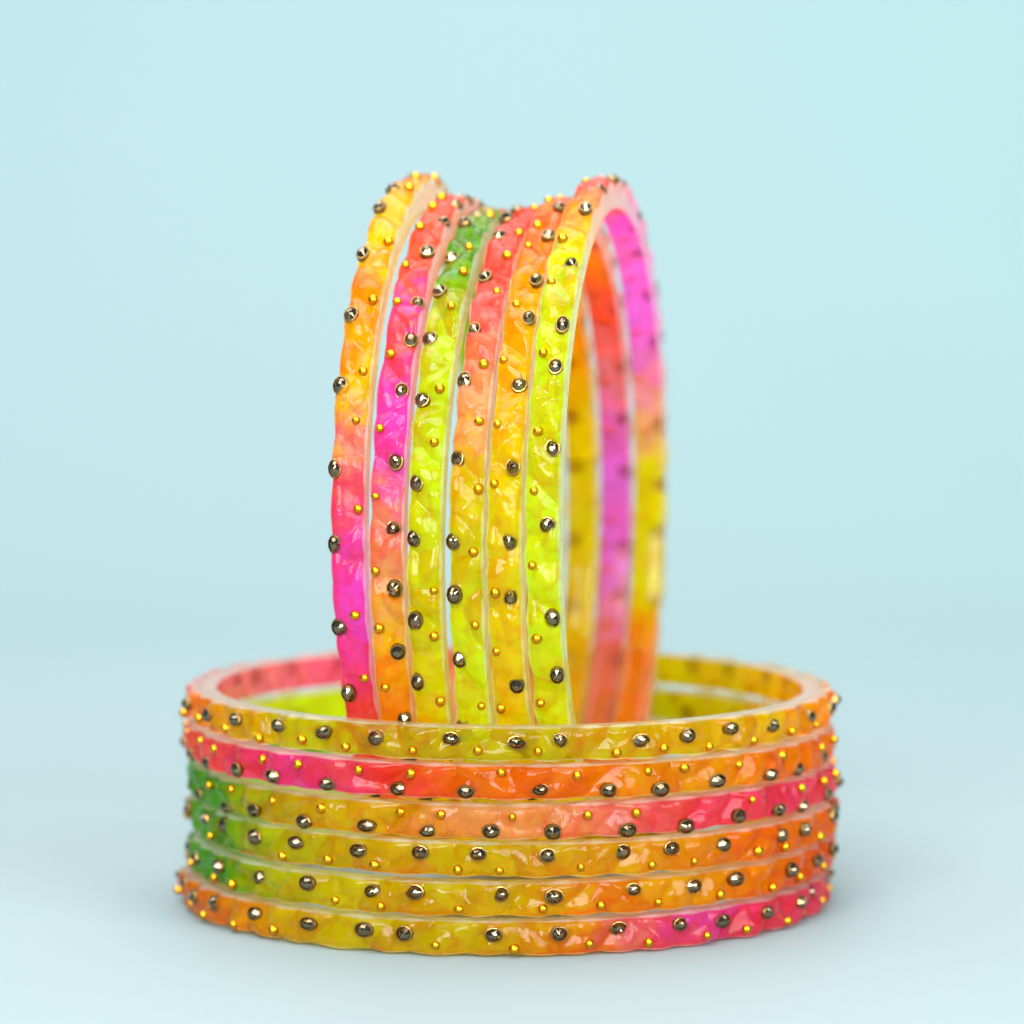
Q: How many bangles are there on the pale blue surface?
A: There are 12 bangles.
